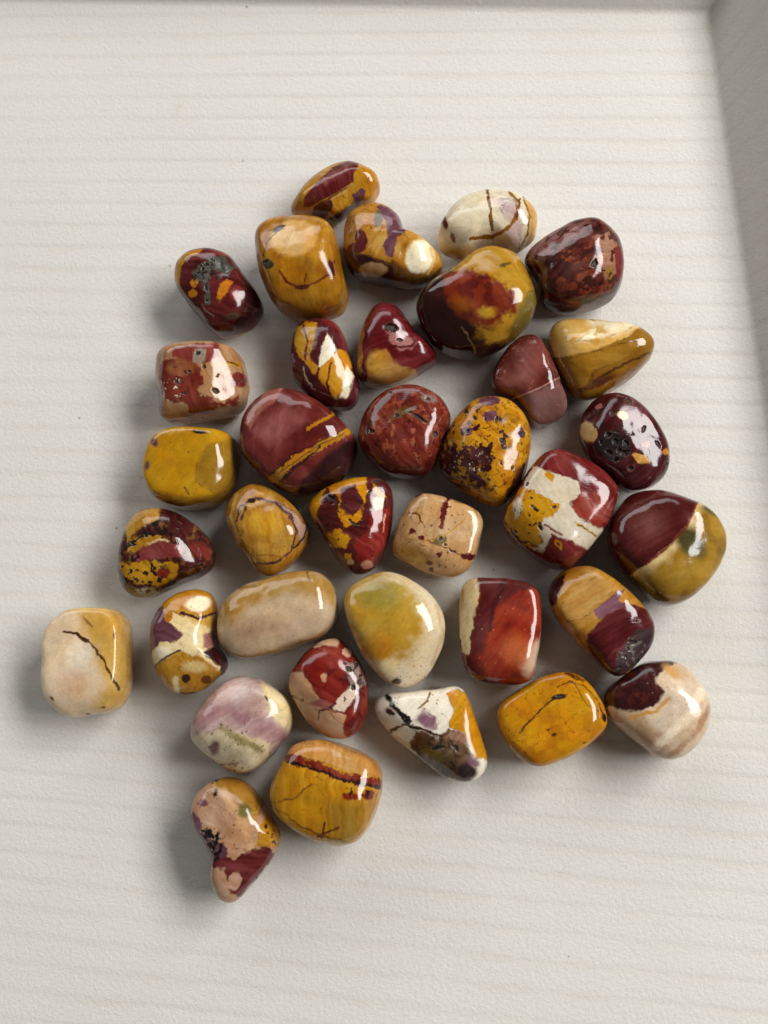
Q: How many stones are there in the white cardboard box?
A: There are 36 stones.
